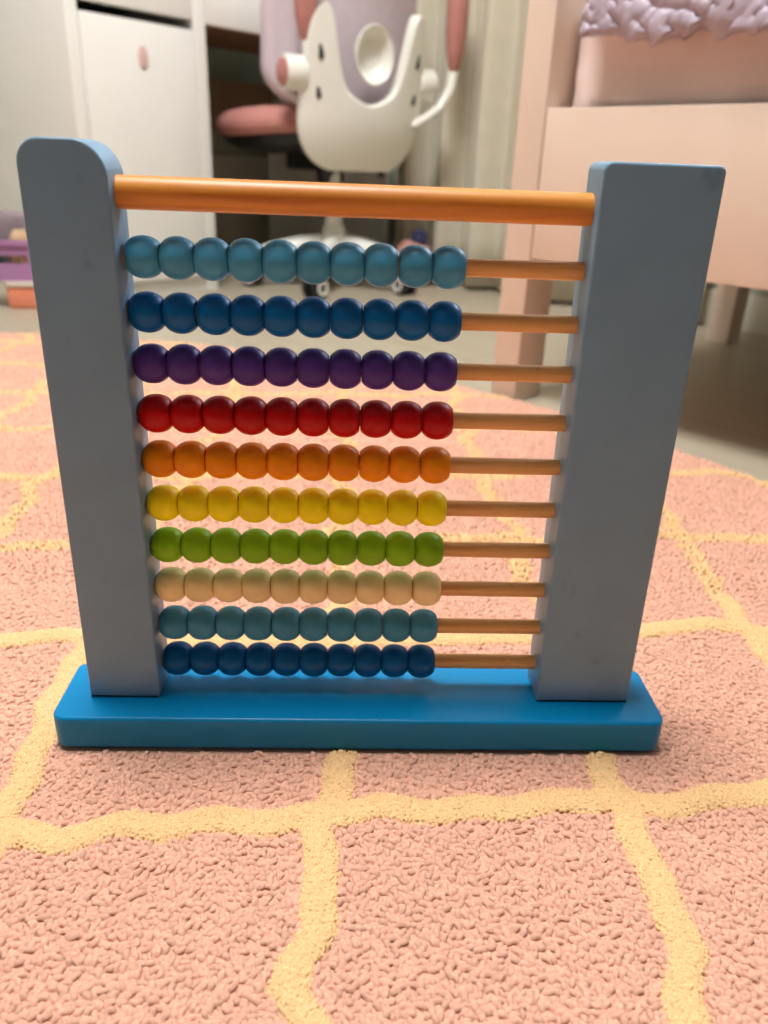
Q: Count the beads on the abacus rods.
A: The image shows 100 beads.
